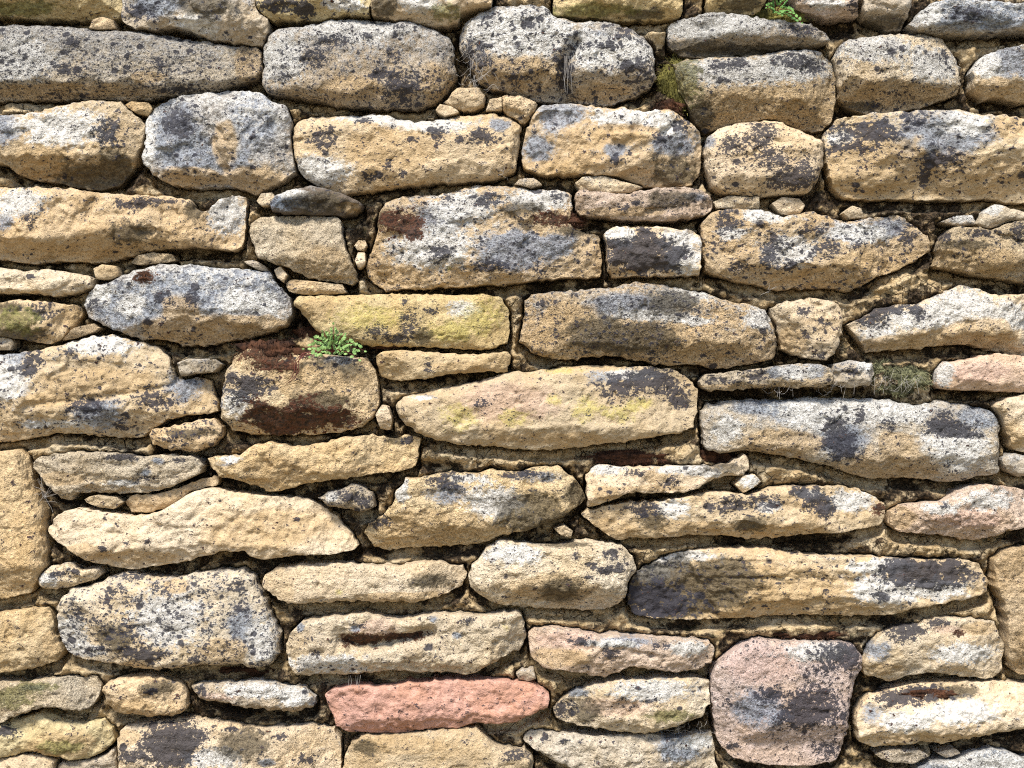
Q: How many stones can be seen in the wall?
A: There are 113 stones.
